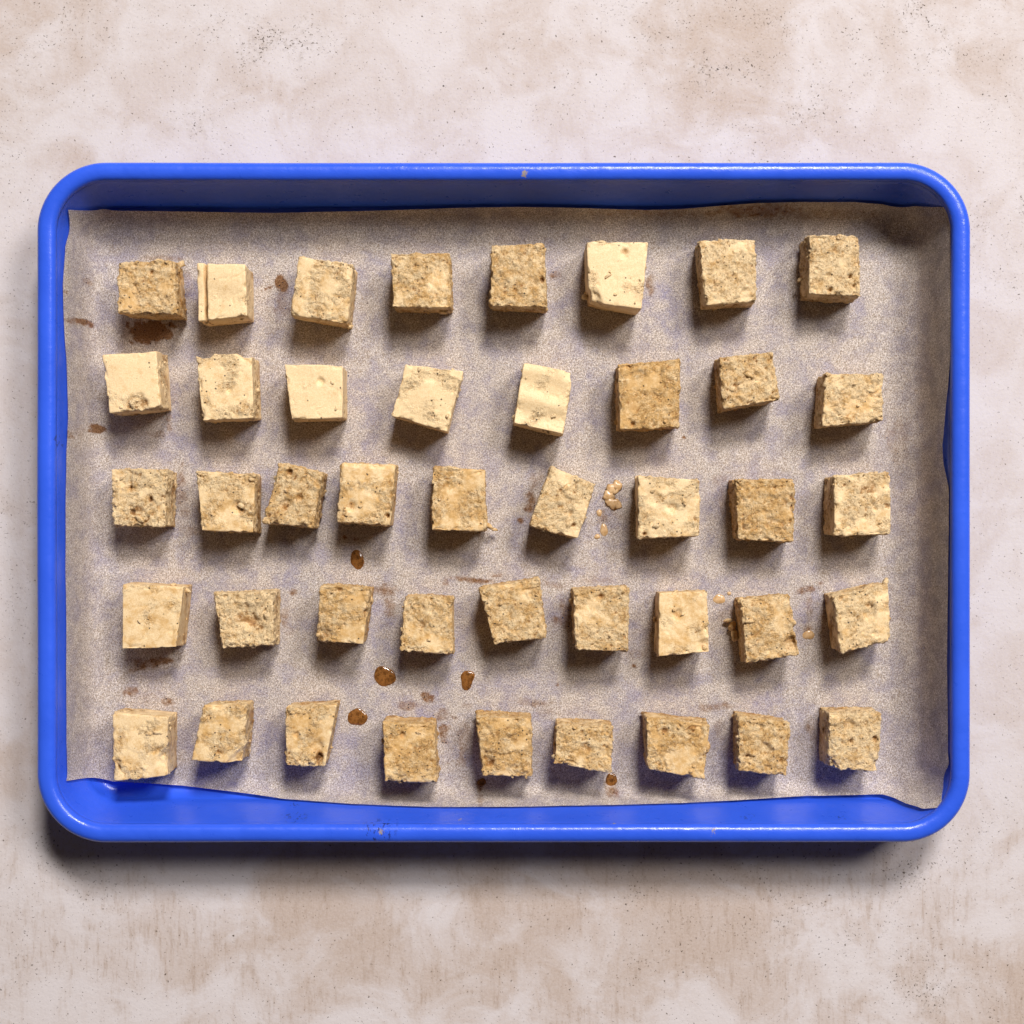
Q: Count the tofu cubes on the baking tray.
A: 43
